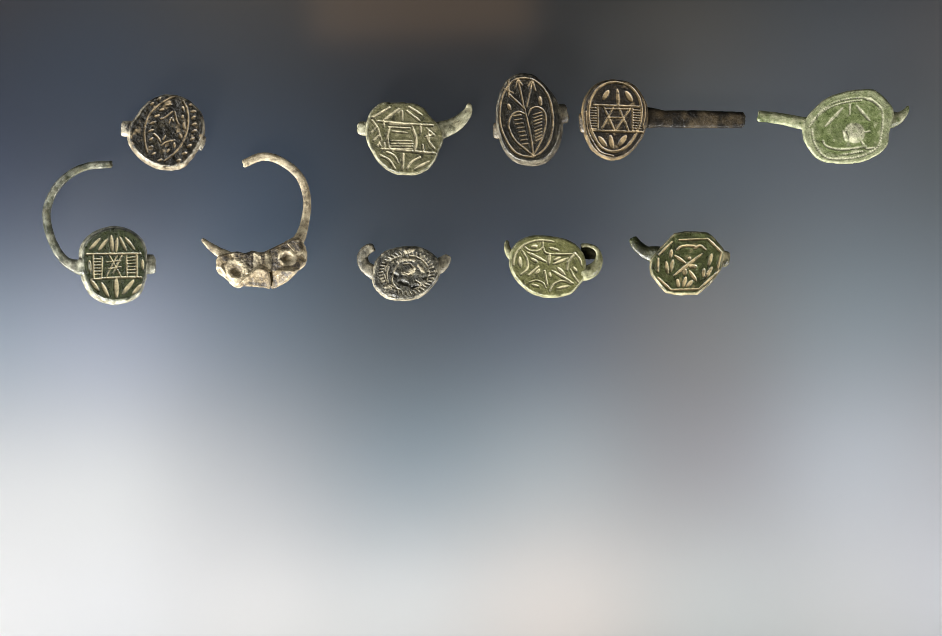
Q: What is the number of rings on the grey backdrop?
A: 10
